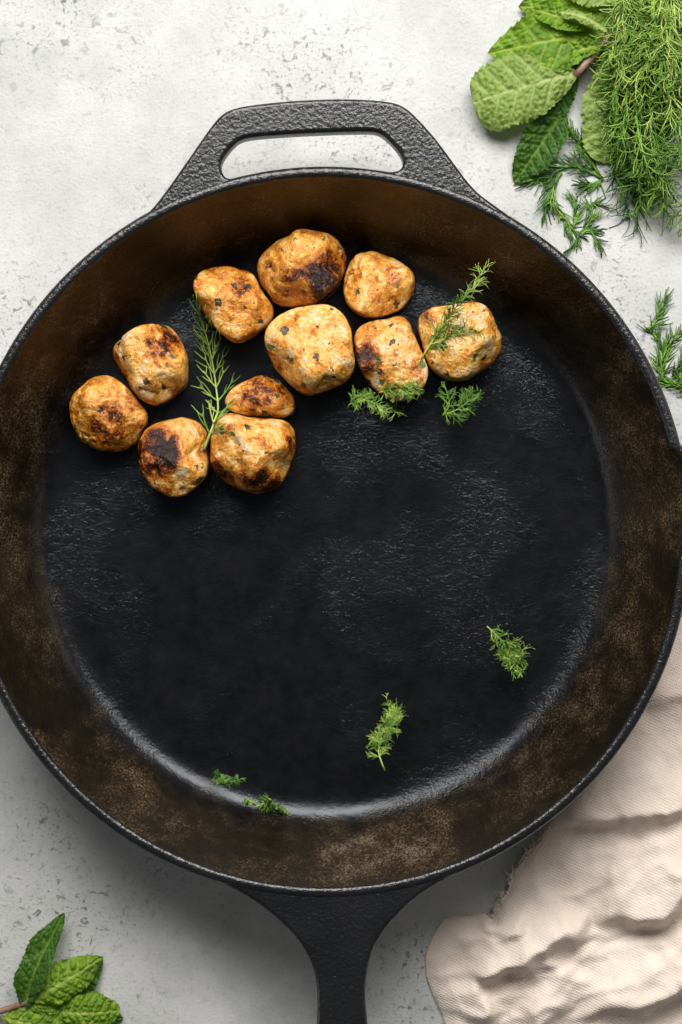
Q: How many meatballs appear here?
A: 11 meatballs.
